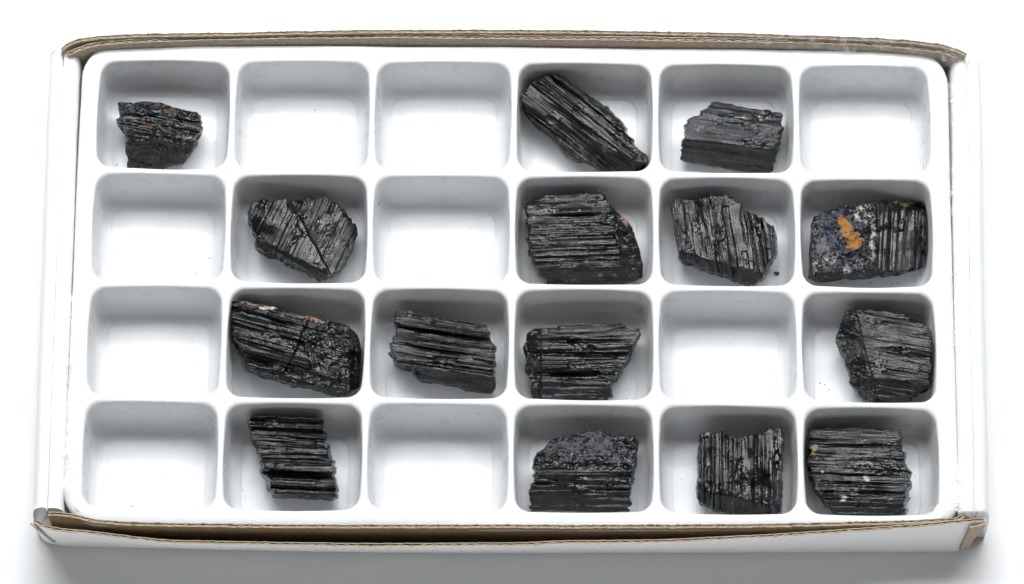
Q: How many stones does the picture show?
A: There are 15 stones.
